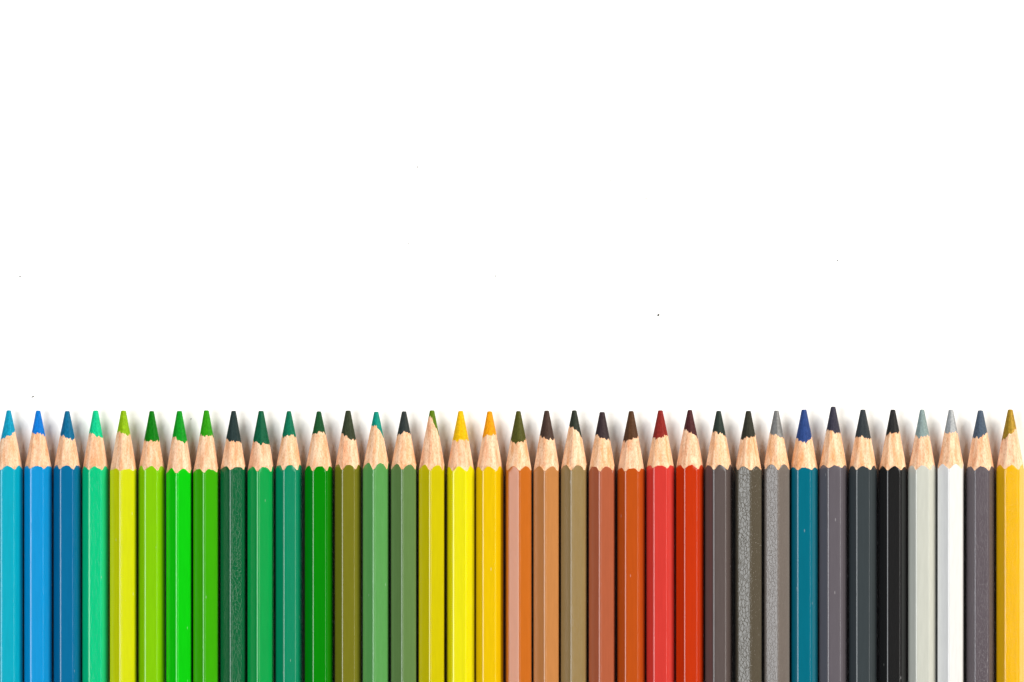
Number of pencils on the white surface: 36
